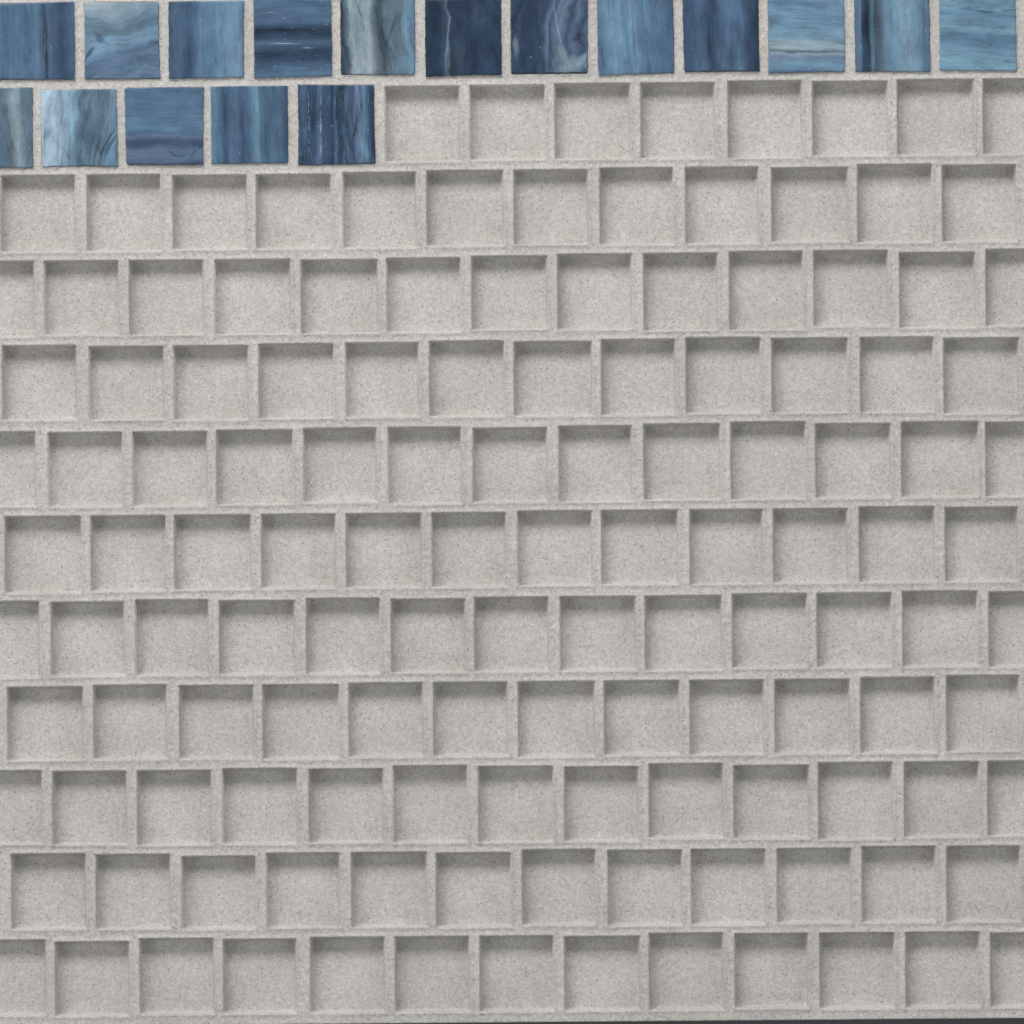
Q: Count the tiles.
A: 17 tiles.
